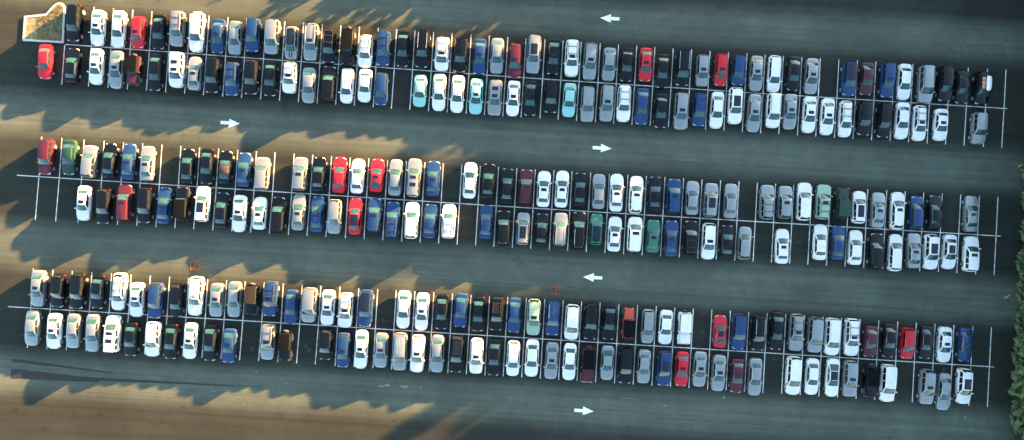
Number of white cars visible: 79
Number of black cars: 70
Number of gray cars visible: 66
